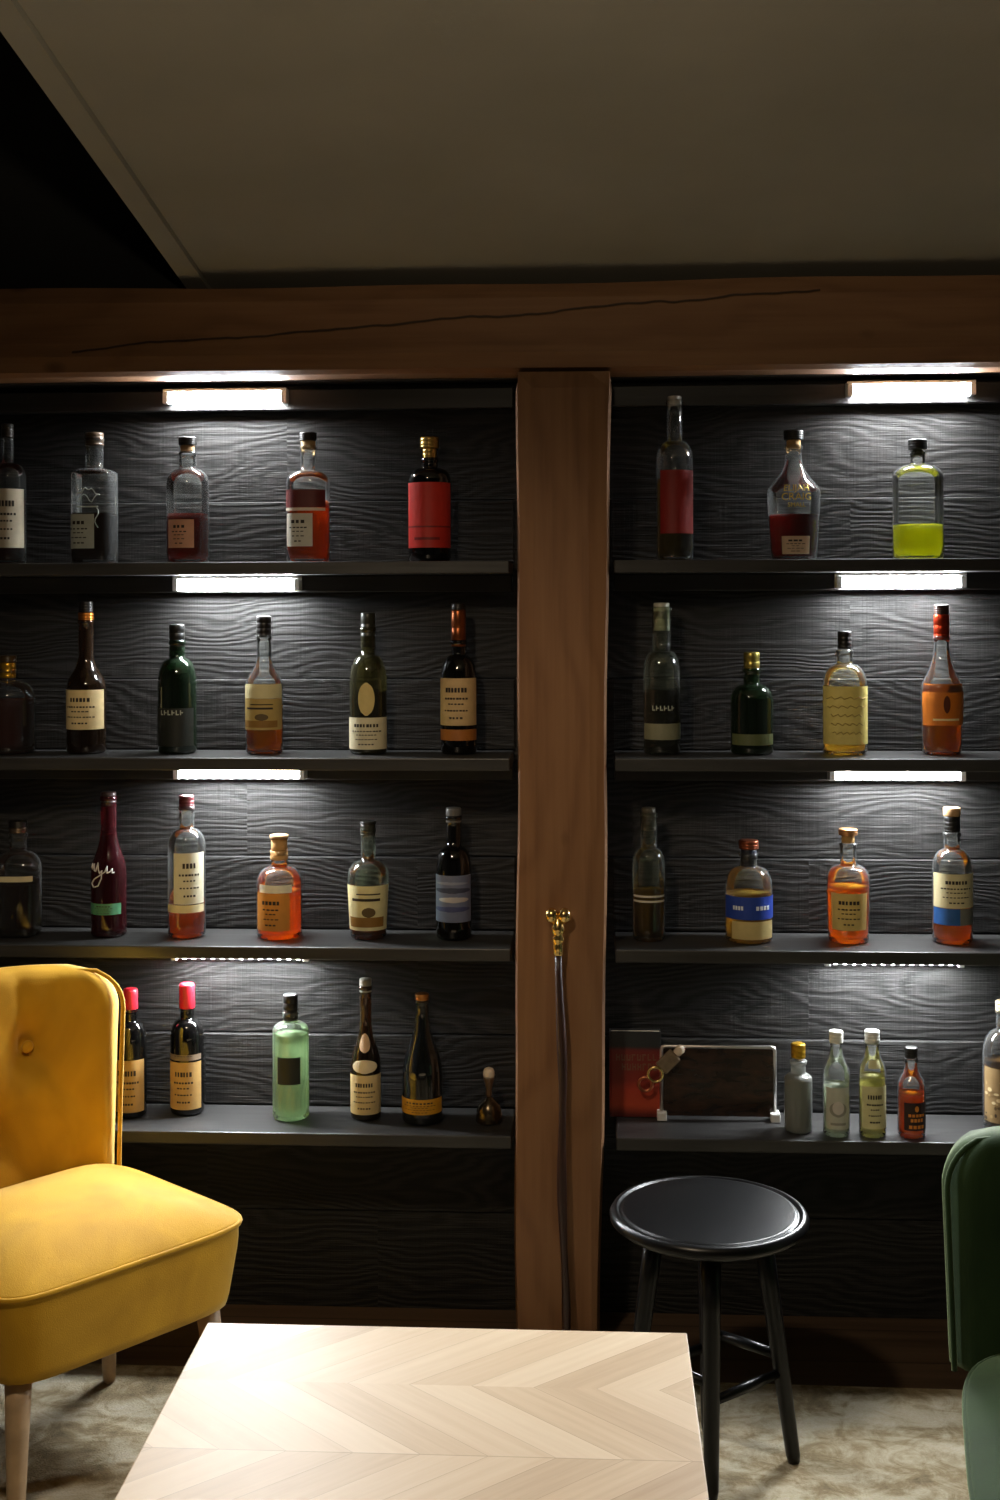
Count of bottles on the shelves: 38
